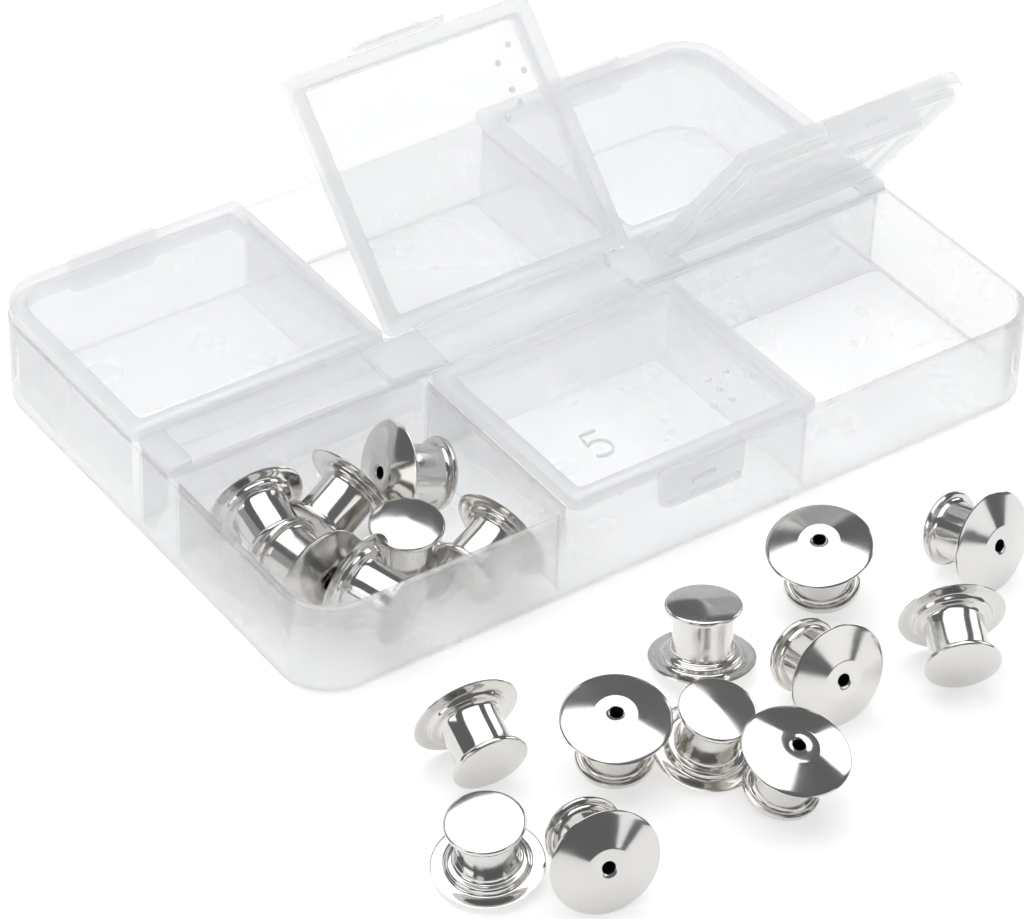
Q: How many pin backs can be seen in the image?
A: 18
